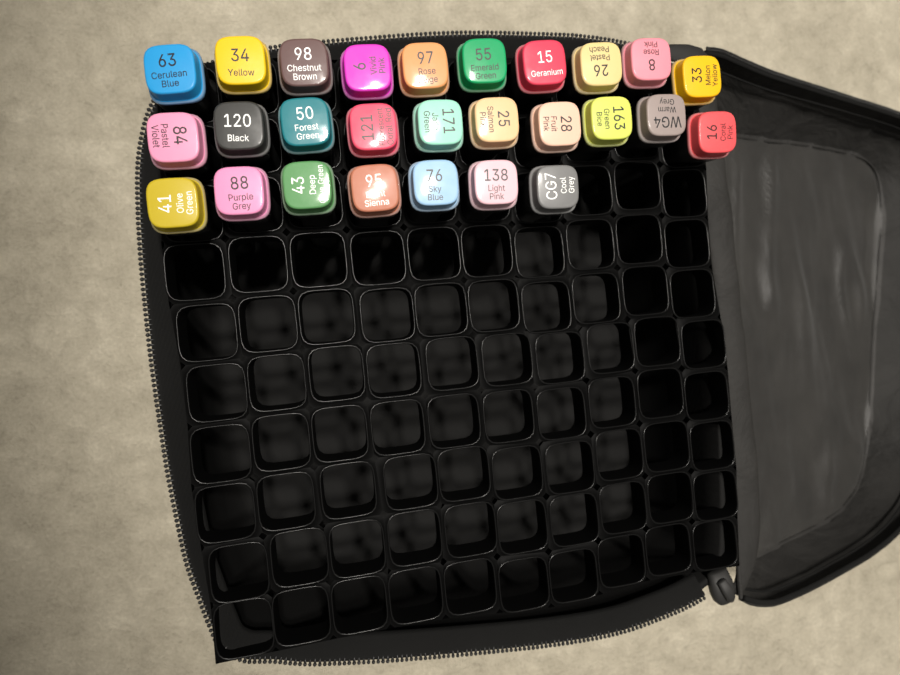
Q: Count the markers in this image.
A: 27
